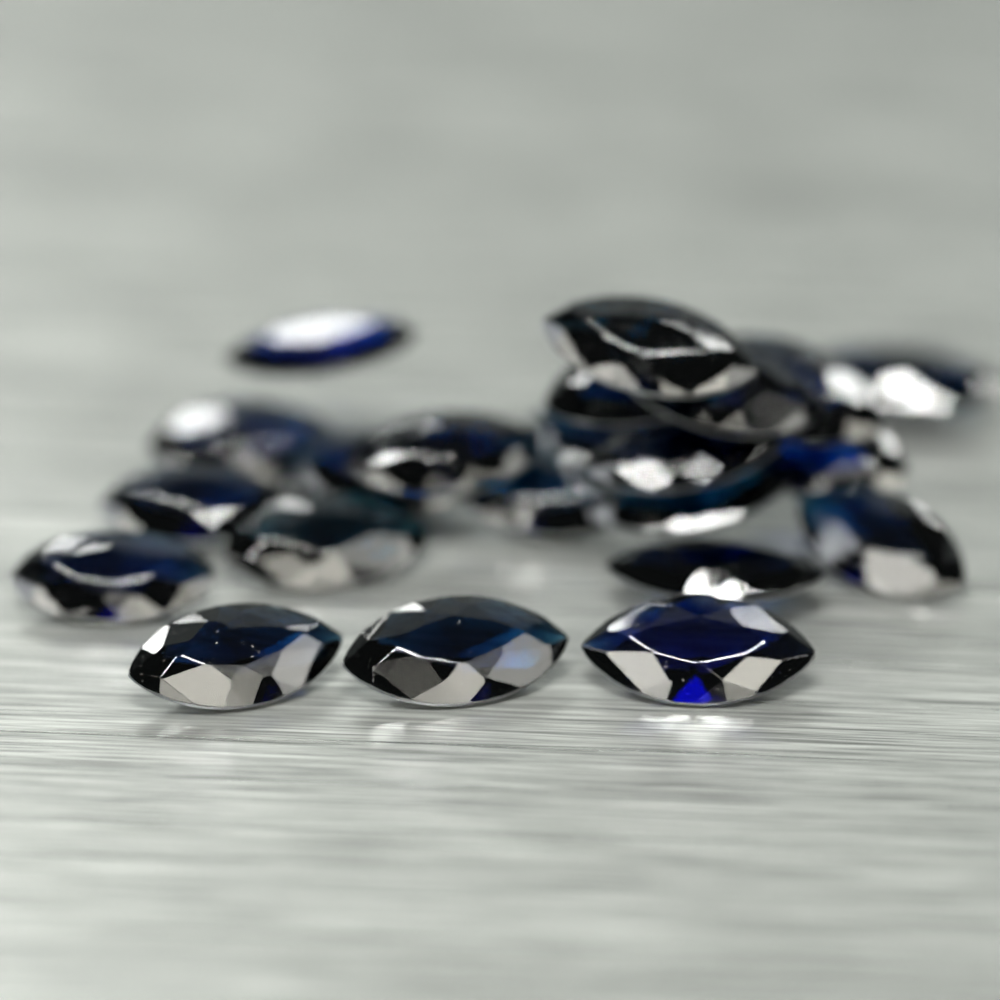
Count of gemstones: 22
